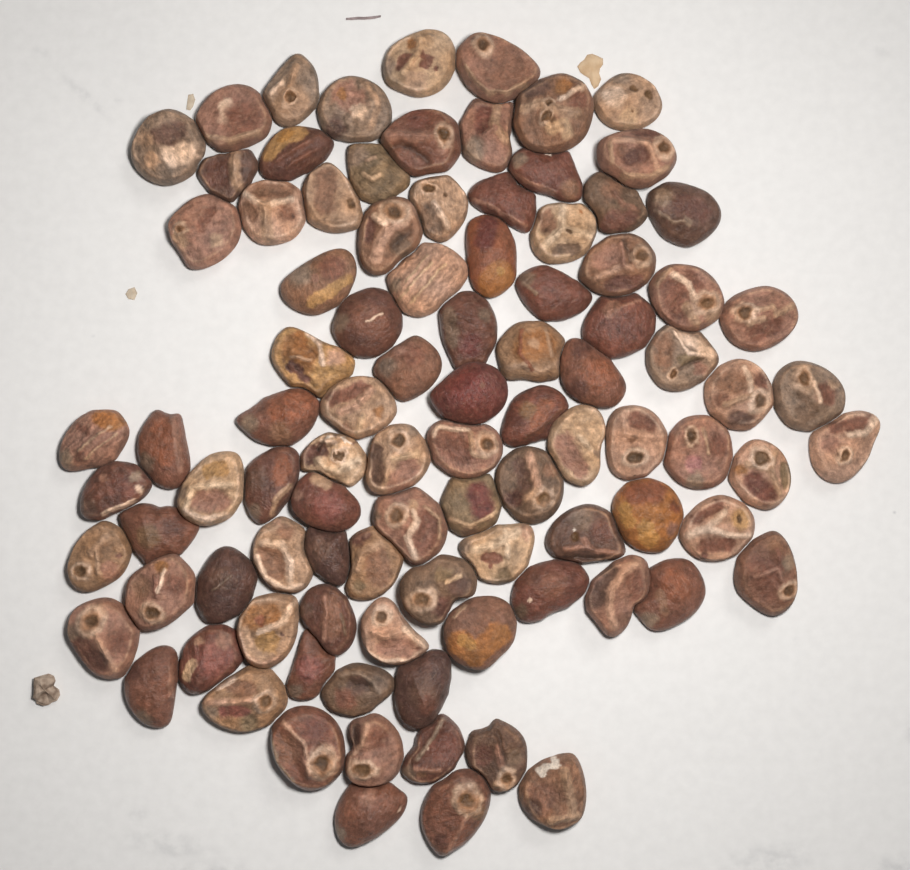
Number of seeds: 96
